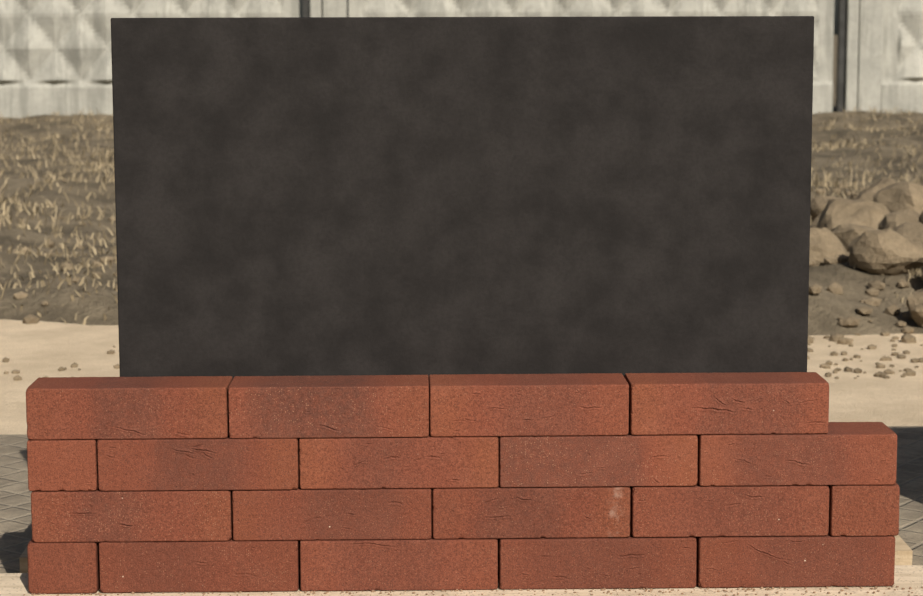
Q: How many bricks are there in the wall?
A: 19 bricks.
